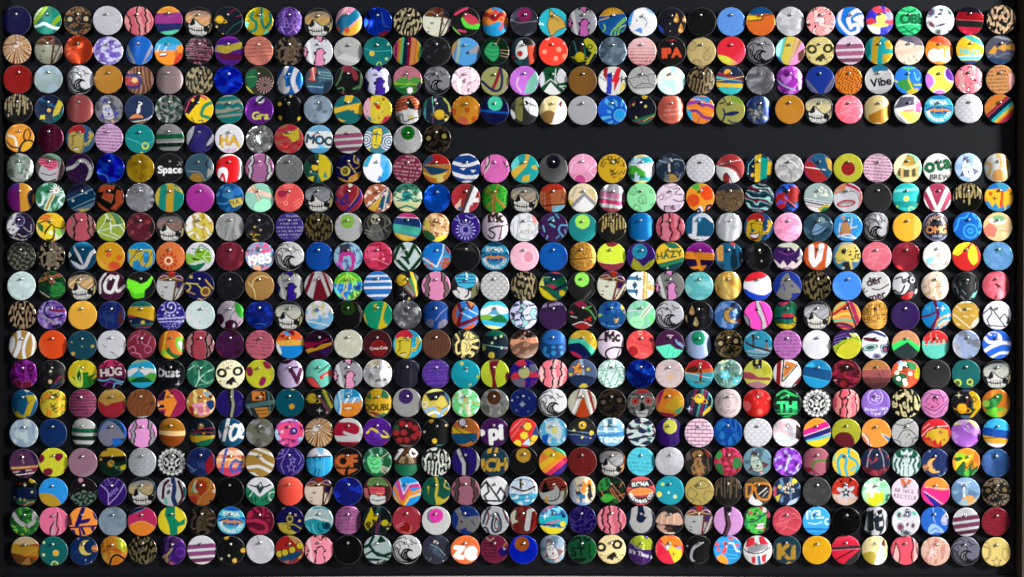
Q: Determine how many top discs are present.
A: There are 151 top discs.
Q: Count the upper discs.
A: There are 170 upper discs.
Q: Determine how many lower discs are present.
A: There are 136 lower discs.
